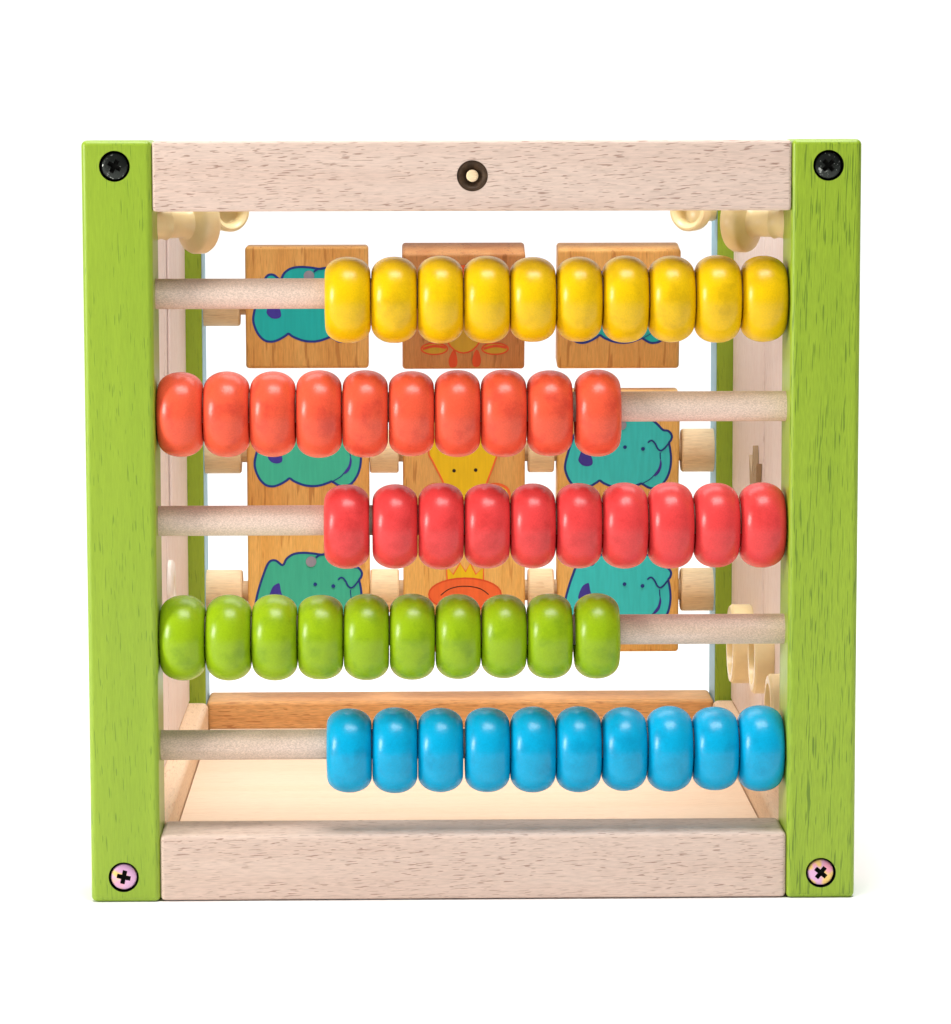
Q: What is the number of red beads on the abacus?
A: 20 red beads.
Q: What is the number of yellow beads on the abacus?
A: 10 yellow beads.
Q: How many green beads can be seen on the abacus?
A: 10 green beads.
